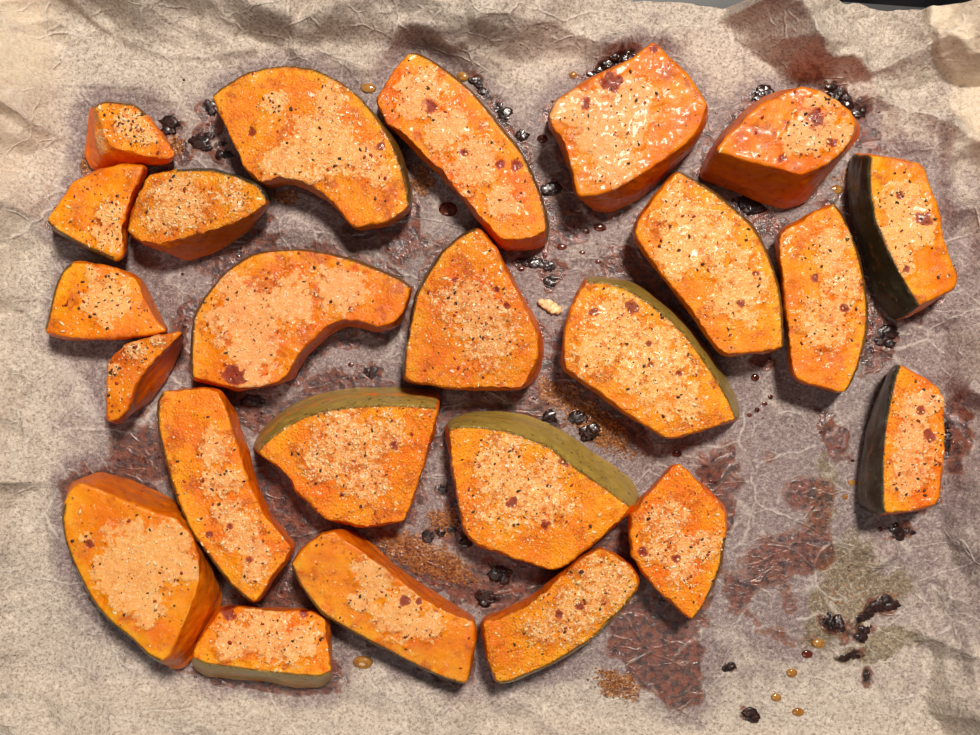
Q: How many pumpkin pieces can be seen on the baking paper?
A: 24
